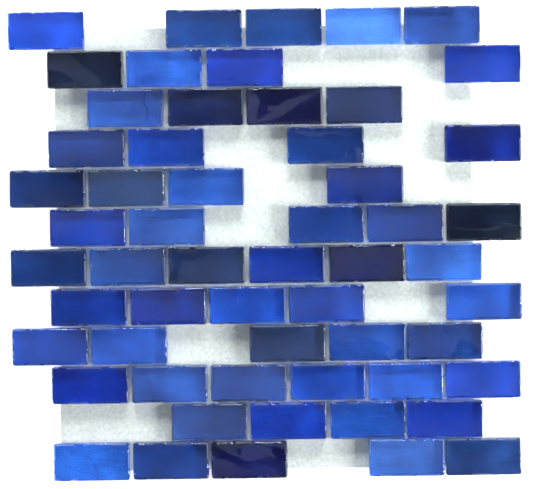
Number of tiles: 57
